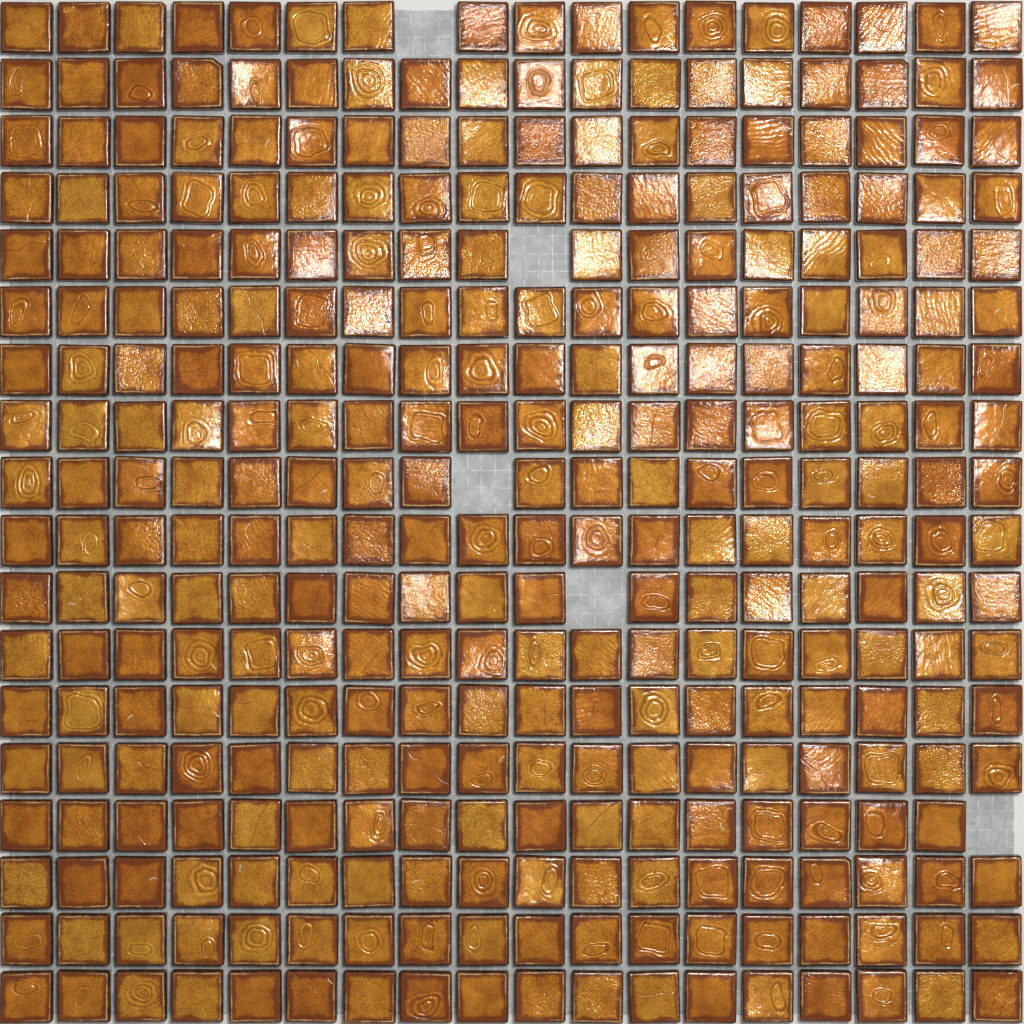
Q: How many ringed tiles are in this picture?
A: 139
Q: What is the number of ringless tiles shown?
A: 180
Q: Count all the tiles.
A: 319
